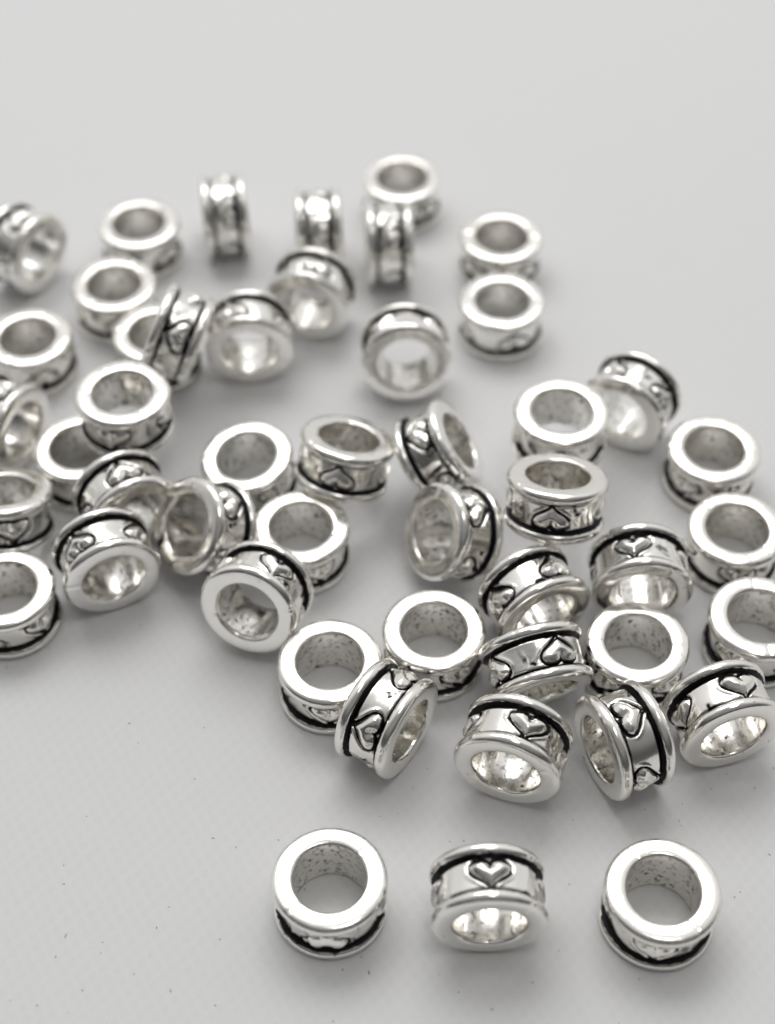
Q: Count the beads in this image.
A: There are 48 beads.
